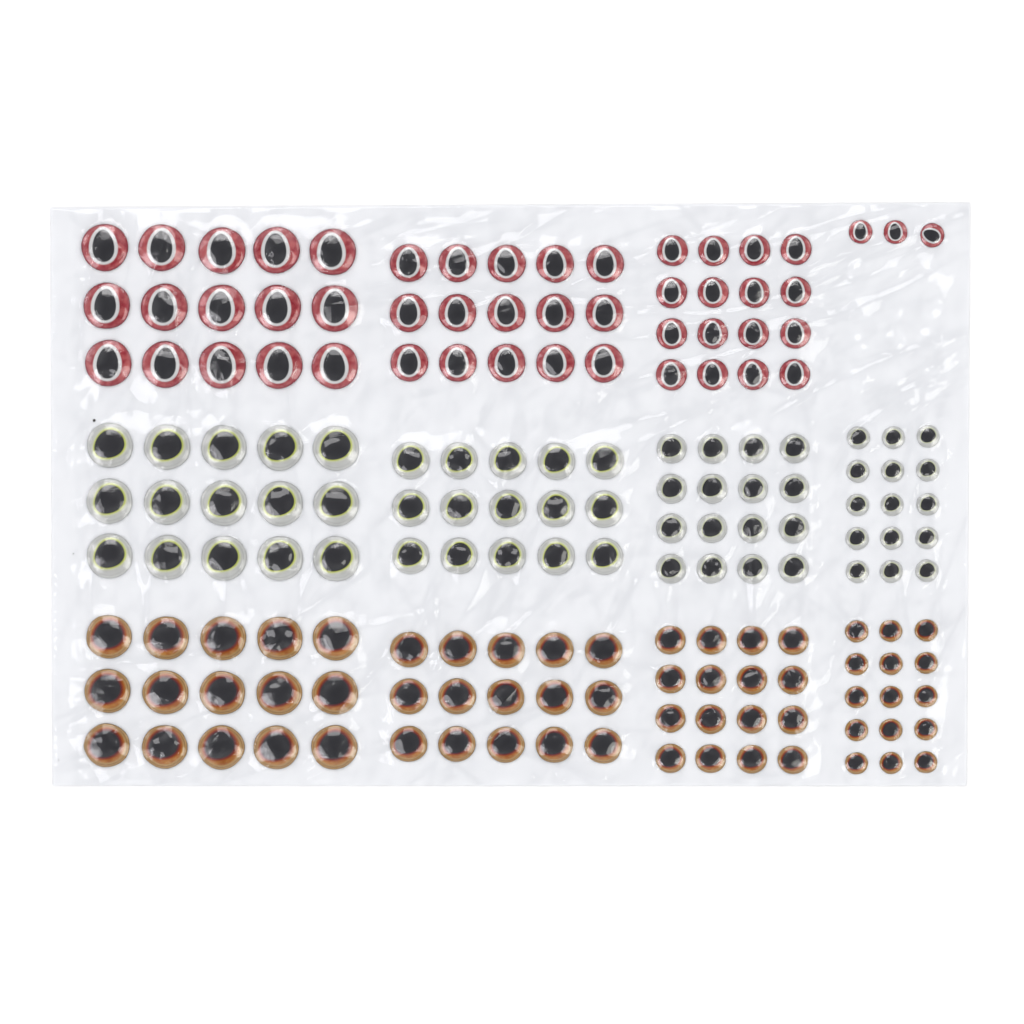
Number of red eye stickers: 49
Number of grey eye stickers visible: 61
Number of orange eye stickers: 61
